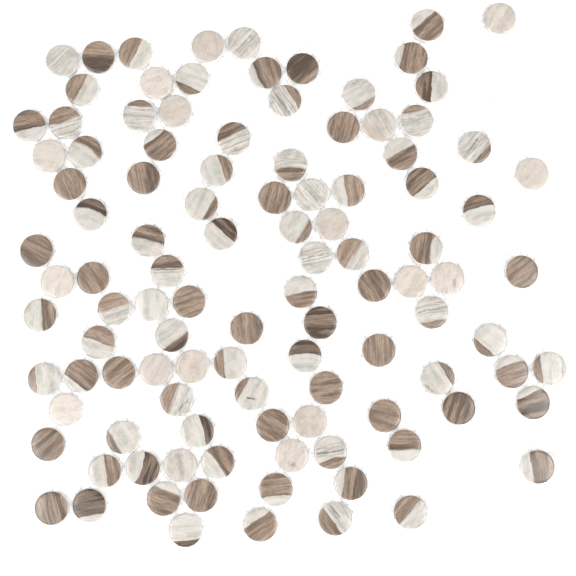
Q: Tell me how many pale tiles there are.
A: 22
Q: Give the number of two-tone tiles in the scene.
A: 64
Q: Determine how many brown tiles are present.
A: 22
